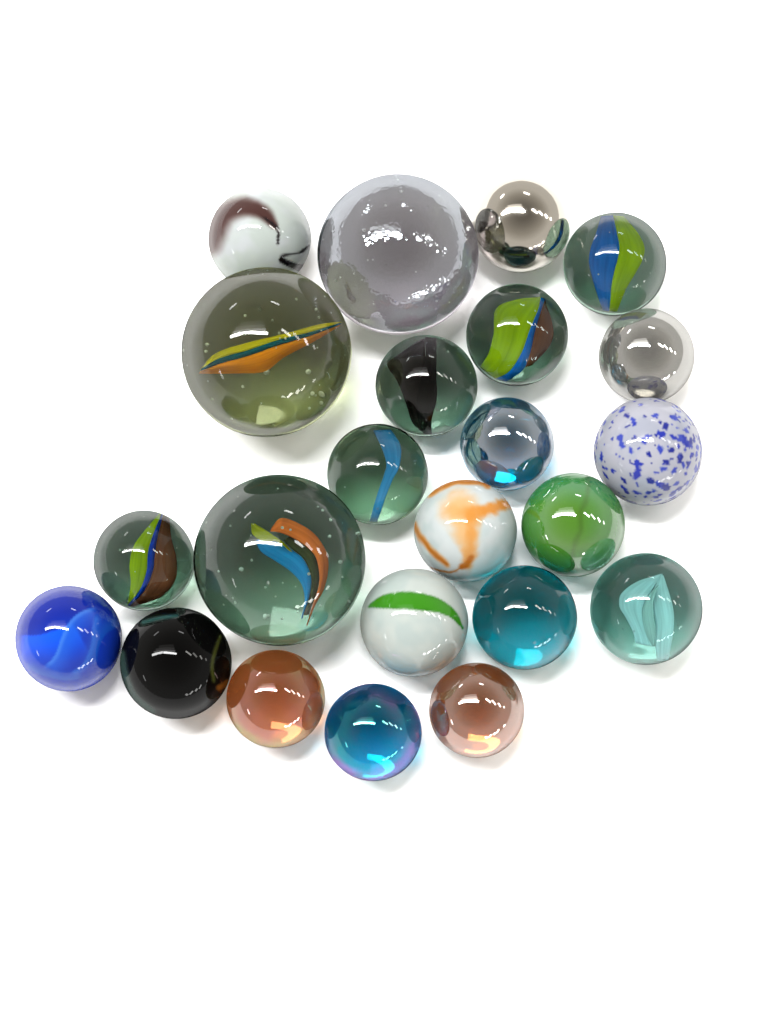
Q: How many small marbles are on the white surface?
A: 20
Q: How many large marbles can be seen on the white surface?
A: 3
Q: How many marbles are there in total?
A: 23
